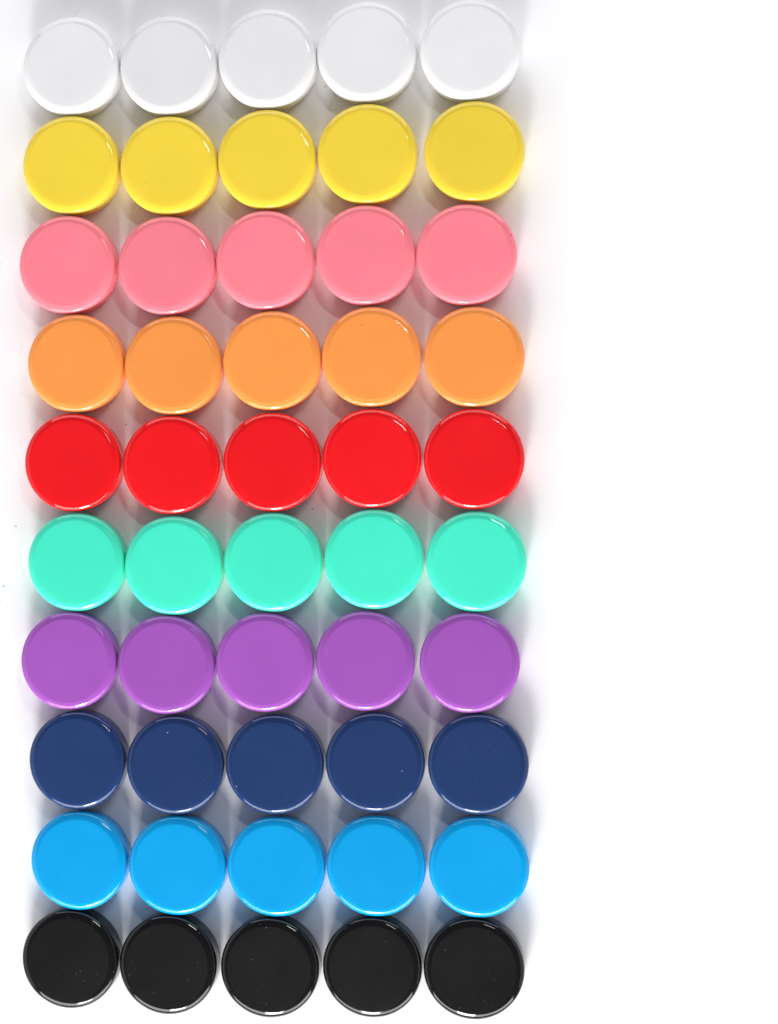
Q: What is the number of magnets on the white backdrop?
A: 50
